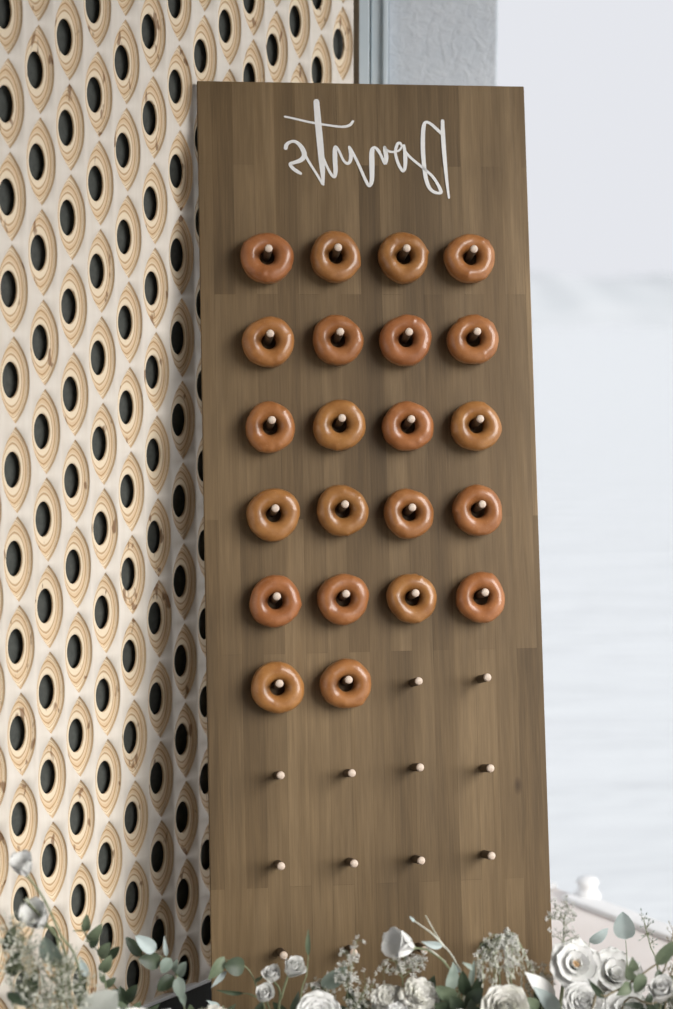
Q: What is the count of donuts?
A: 22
